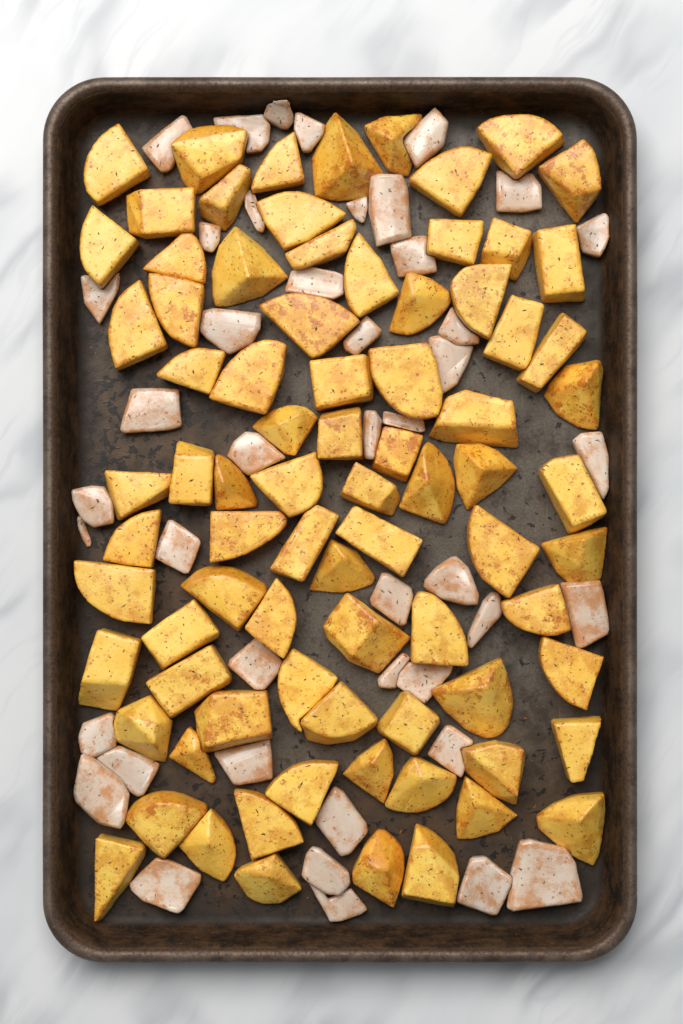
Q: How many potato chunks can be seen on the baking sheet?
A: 81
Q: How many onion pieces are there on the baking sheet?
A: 42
